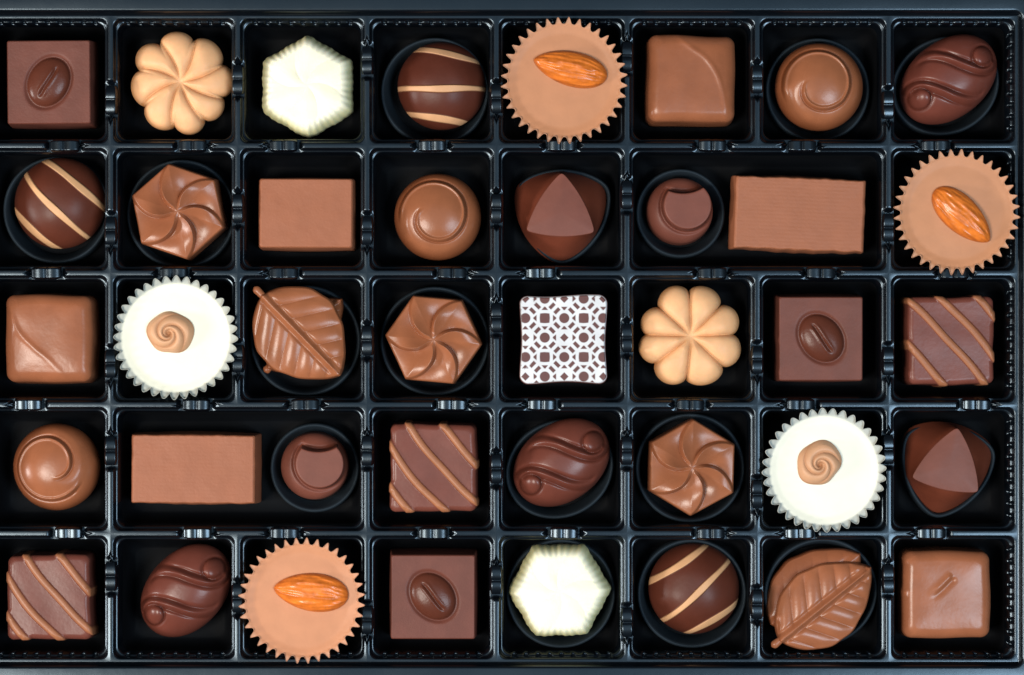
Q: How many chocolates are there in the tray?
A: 40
